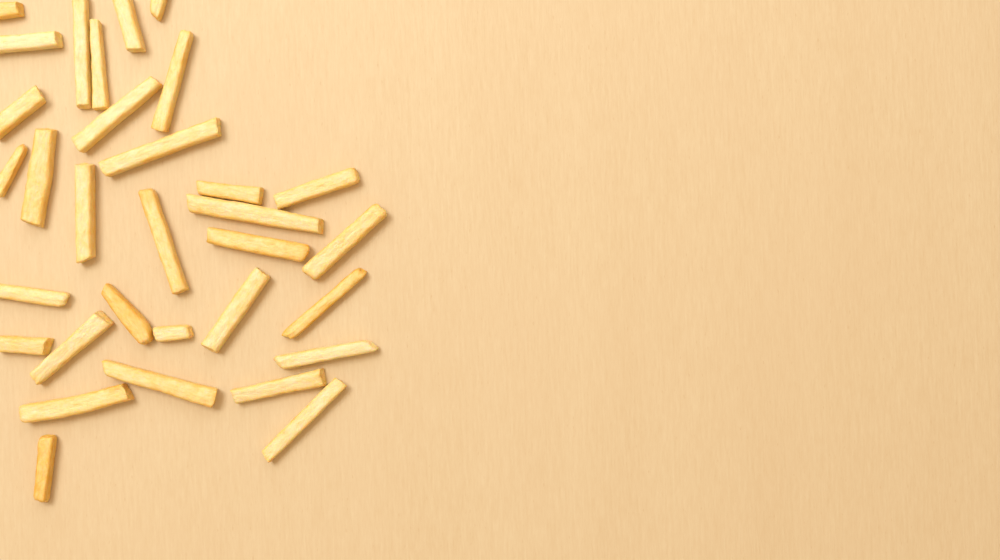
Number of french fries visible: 32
